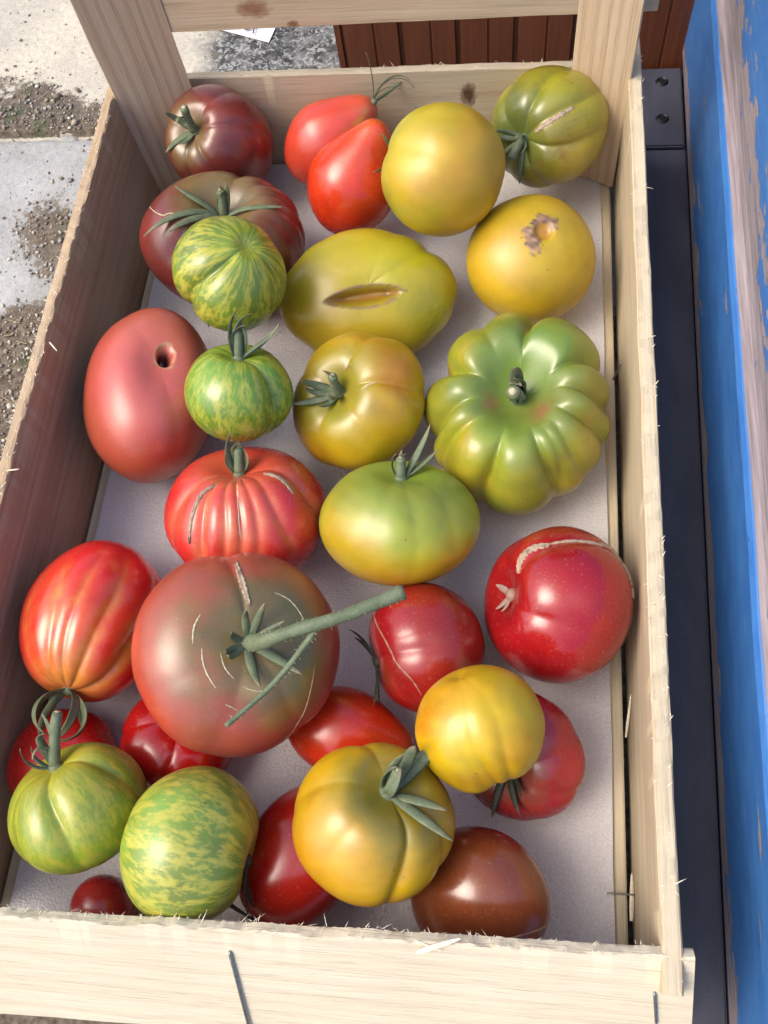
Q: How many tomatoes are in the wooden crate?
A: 30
